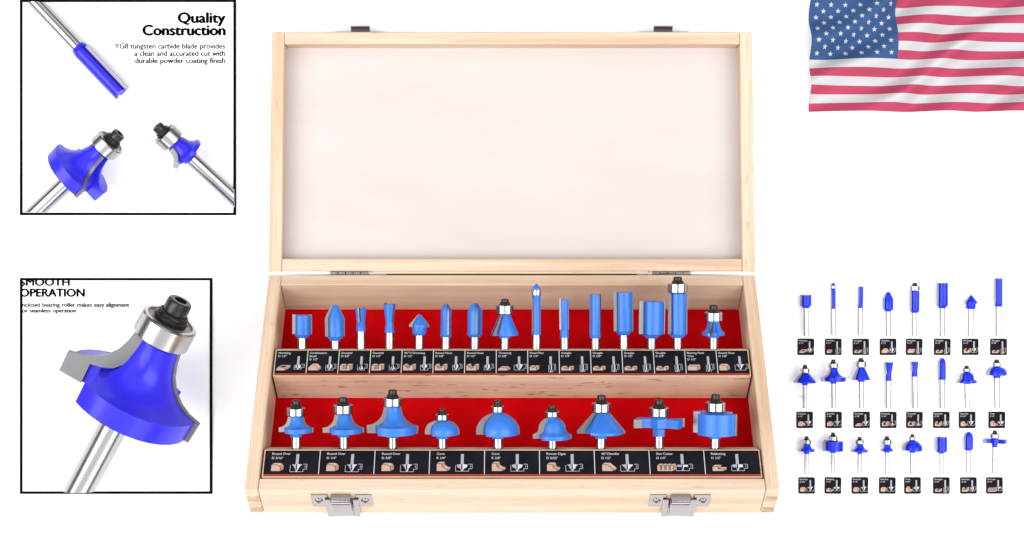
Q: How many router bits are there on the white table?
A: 52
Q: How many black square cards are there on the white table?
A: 24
